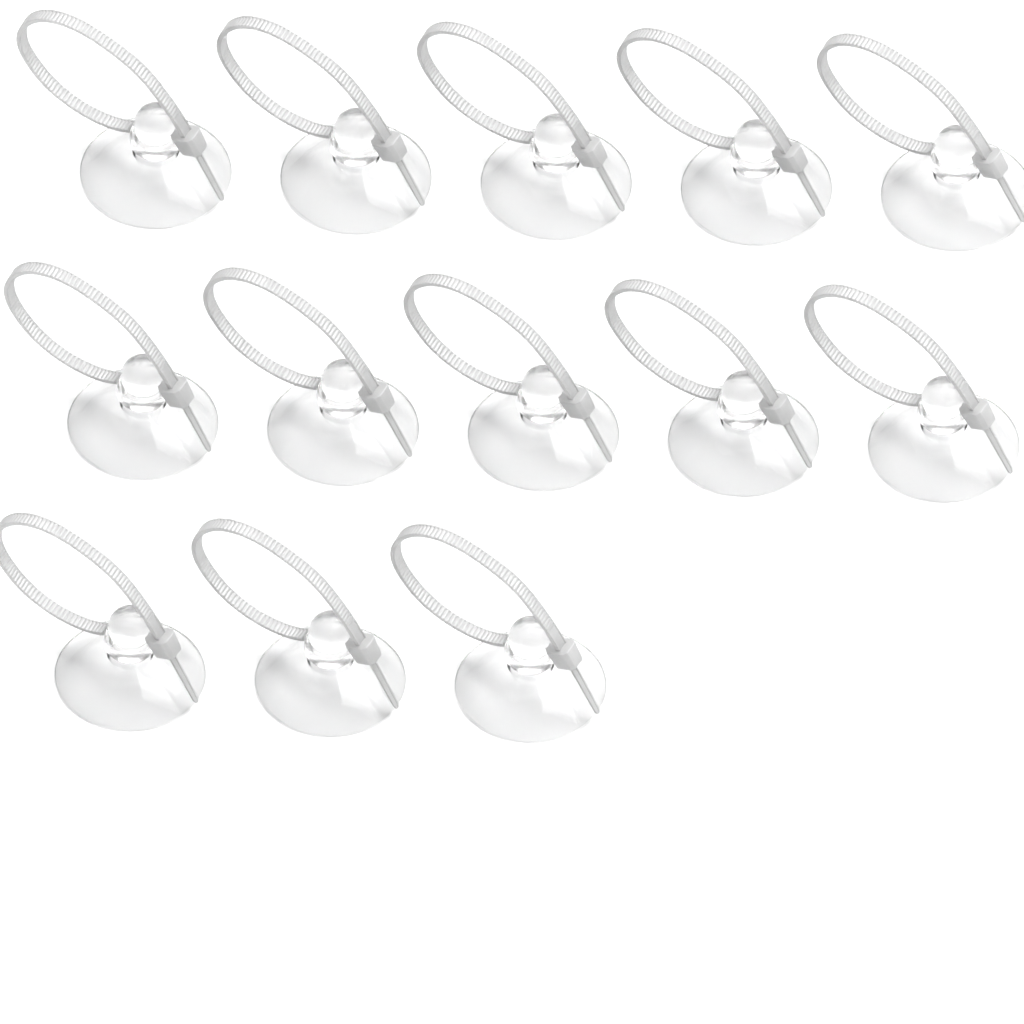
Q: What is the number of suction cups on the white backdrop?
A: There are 13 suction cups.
